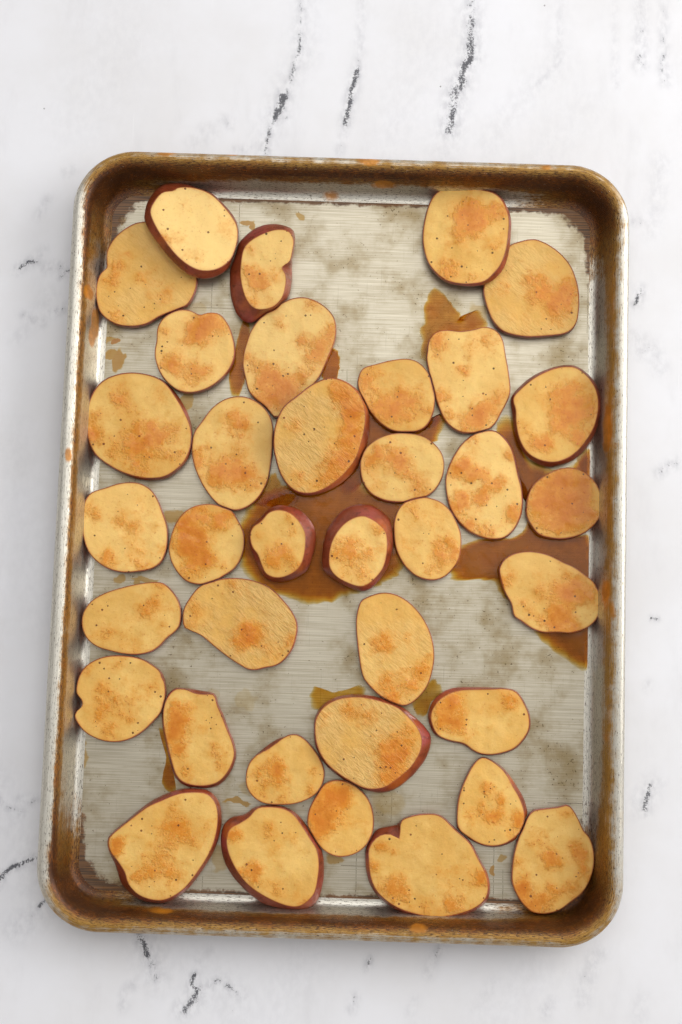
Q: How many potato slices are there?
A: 36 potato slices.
